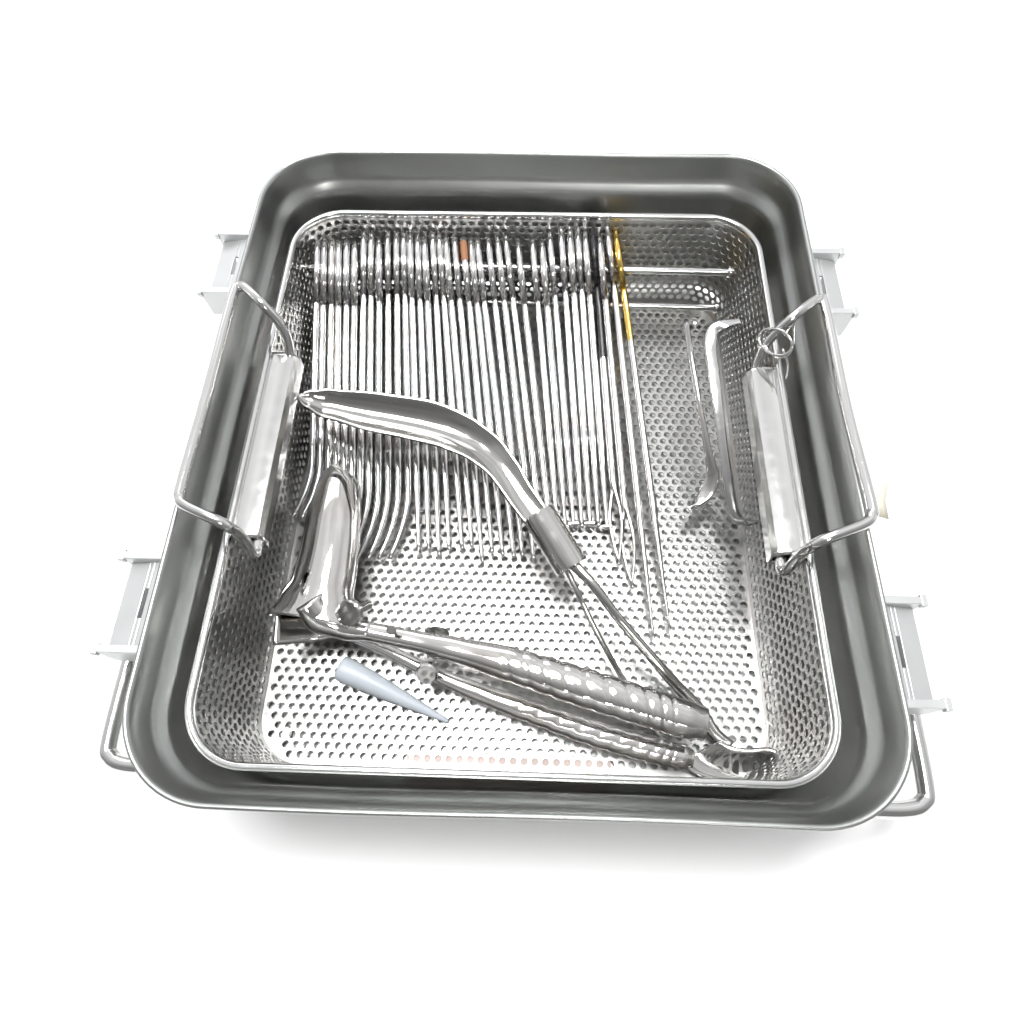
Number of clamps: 37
